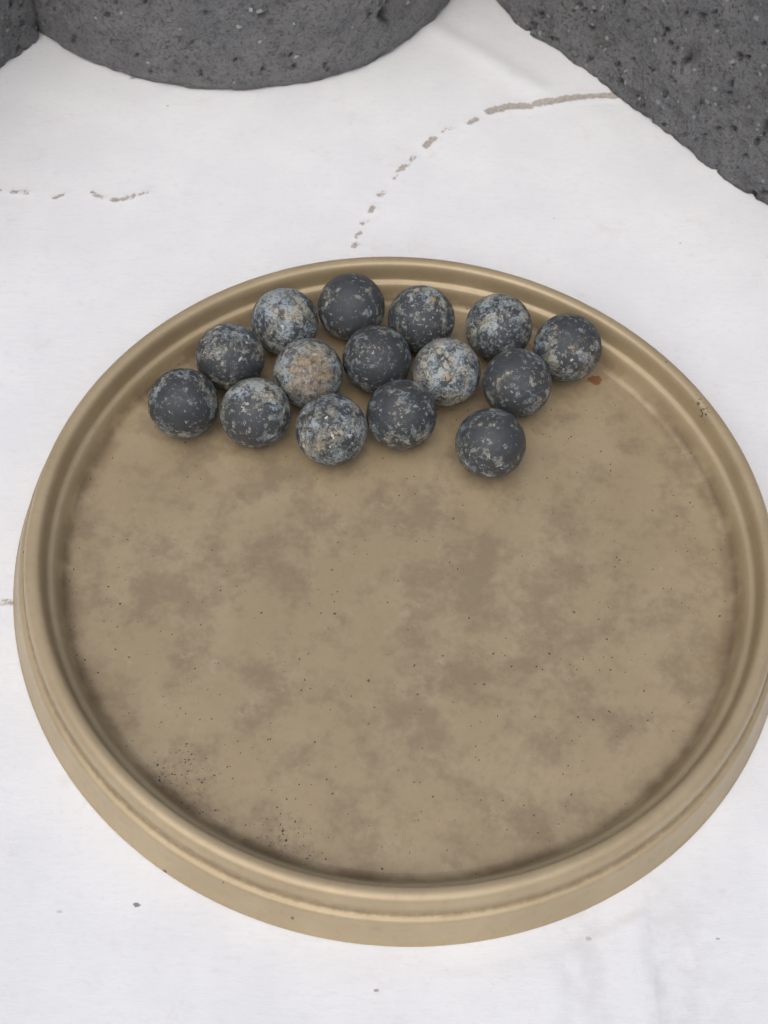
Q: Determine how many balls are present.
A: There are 15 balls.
